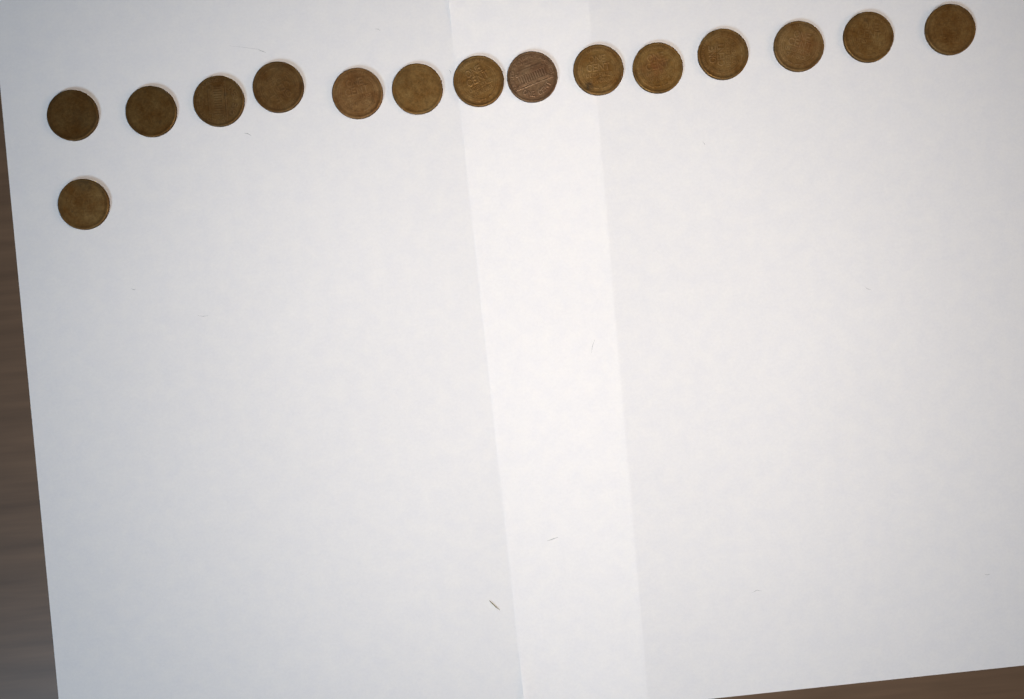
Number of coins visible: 15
